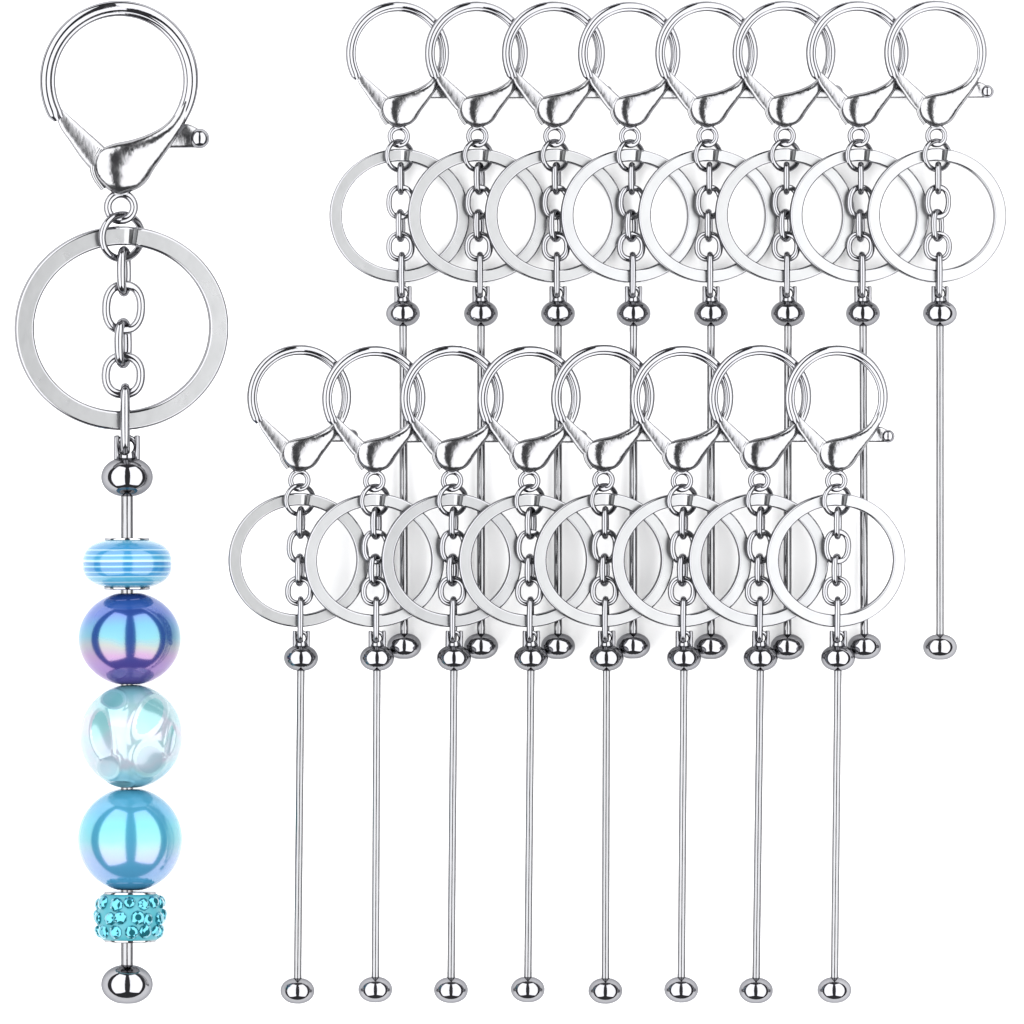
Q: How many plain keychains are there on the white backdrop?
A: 16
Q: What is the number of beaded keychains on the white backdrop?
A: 1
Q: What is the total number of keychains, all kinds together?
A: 17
